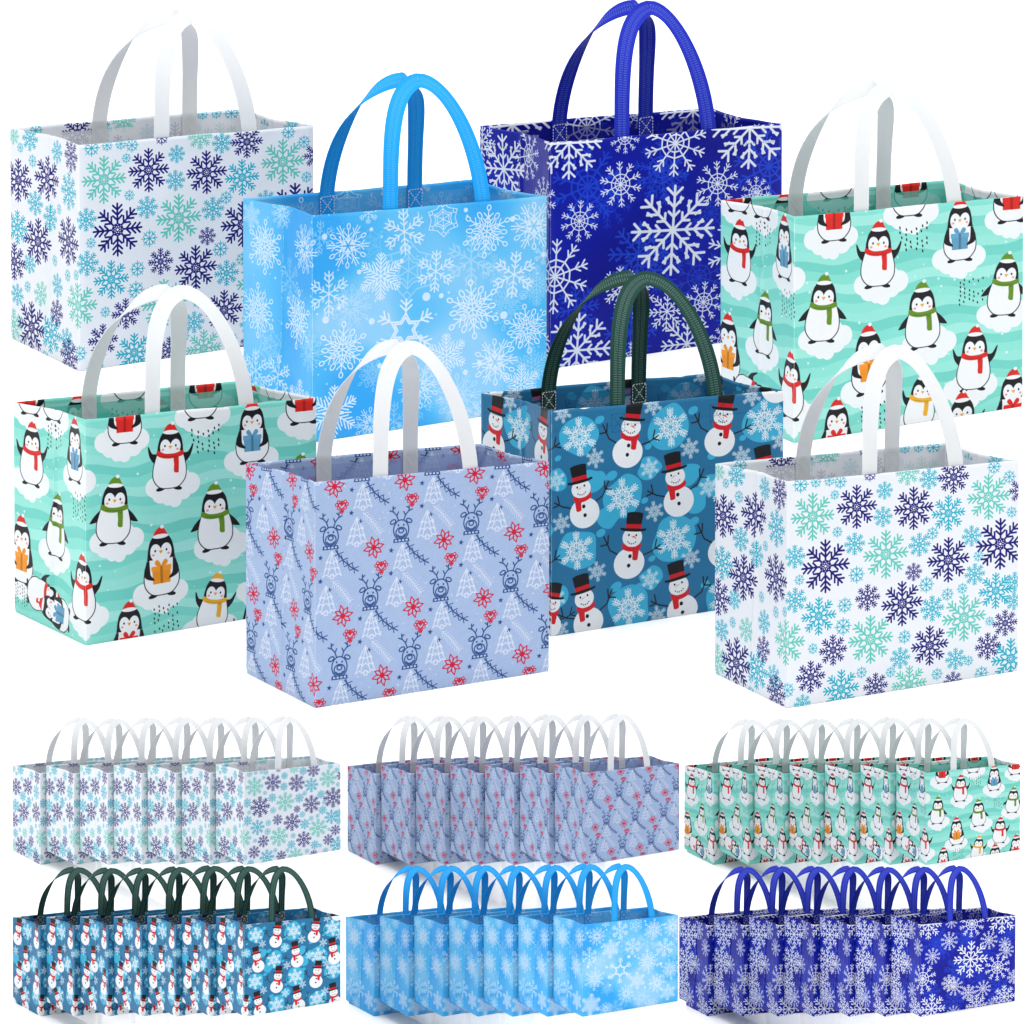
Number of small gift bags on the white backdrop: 42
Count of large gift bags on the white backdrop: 8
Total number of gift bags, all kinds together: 50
